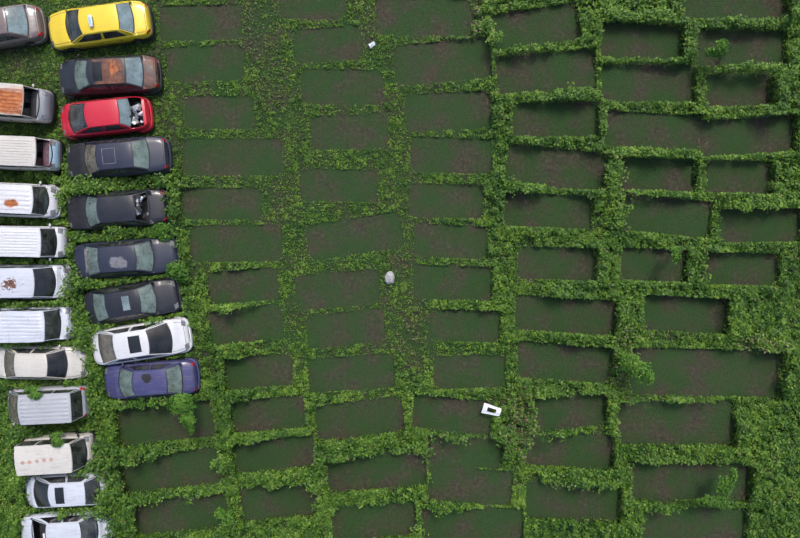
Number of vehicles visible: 21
